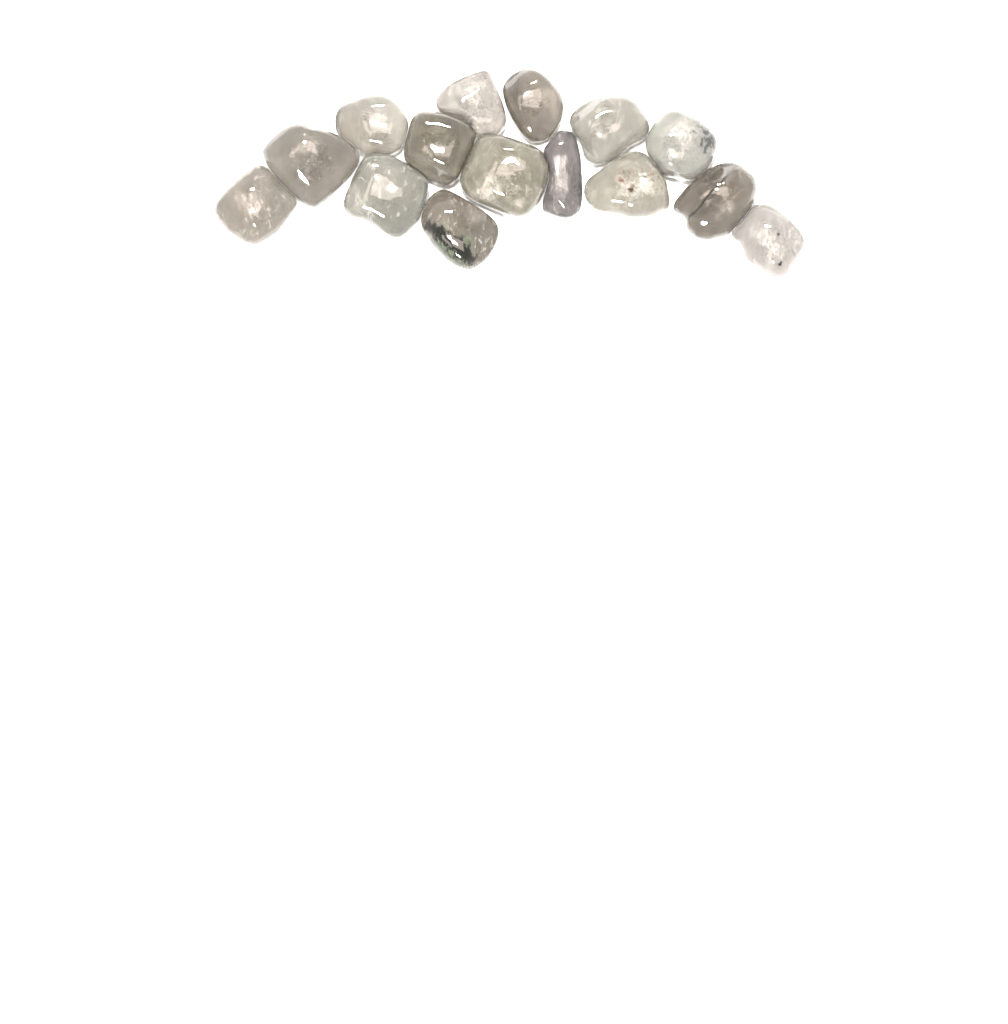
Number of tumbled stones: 15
